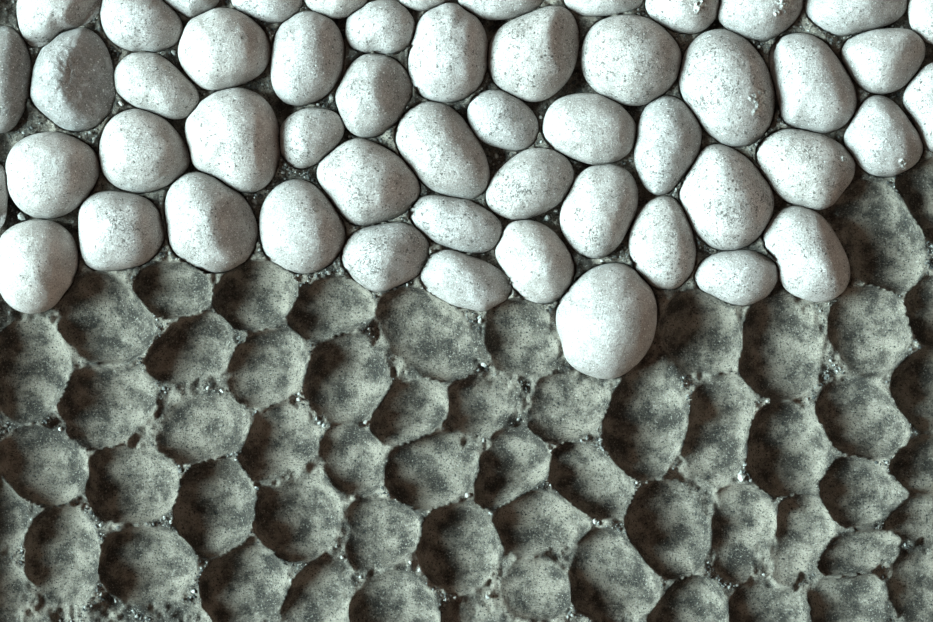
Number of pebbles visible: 53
